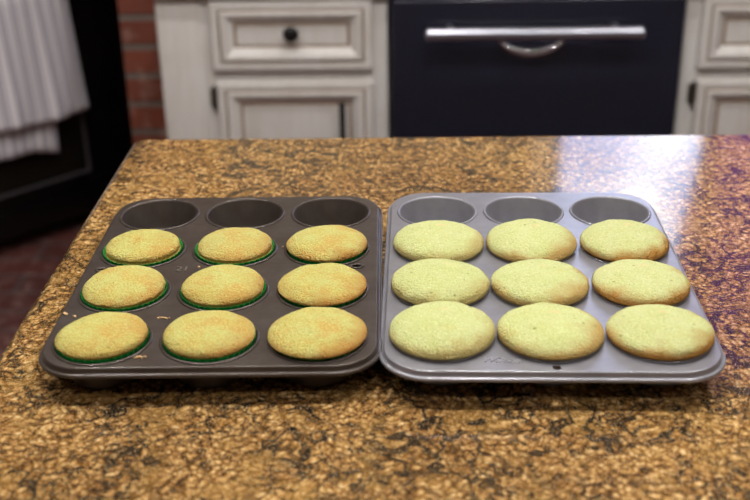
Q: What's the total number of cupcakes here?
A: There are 18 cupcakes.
